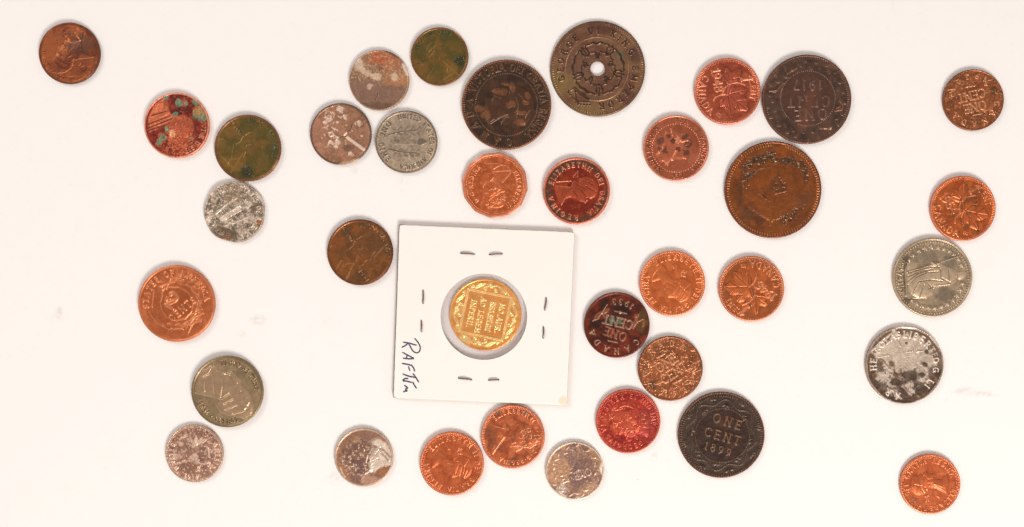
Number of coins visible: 36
